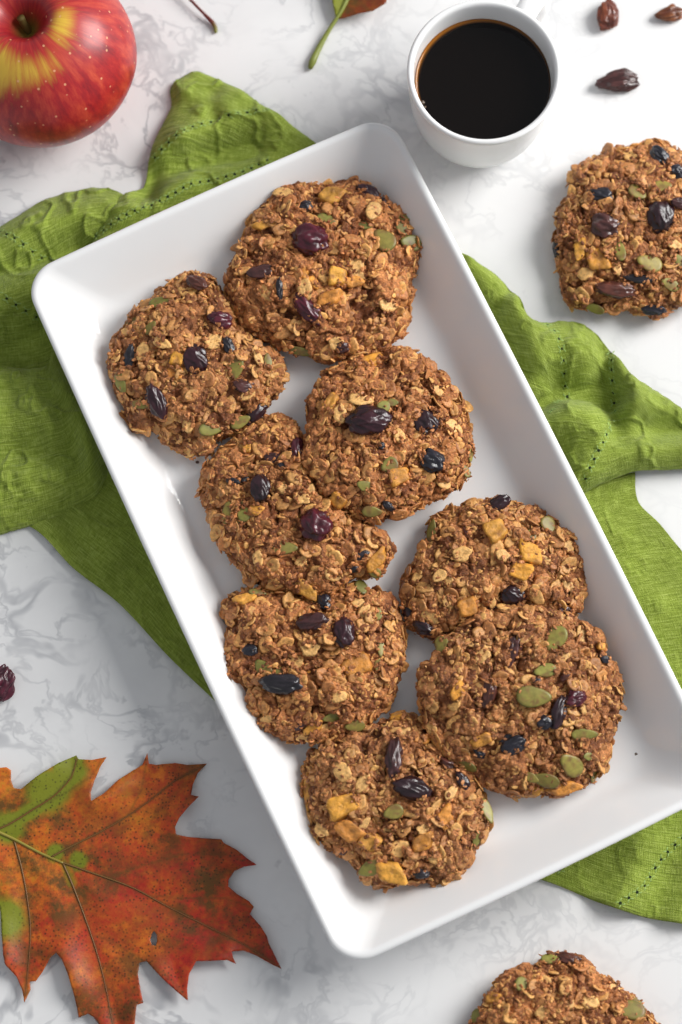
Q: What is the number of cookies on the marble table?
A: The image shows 10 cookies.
